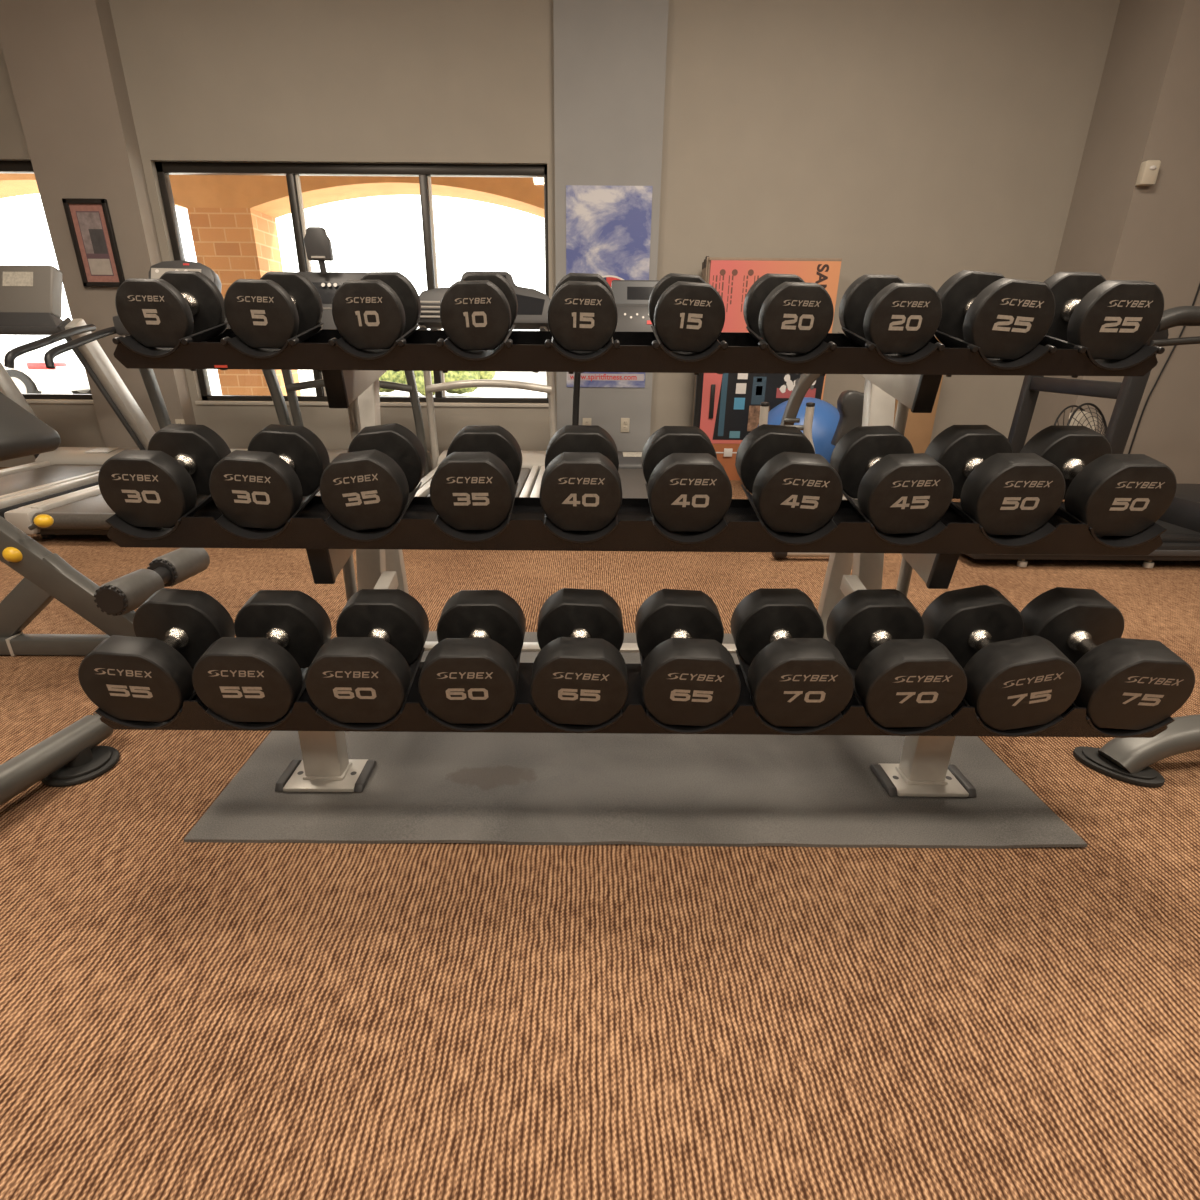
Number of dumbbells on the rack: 30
